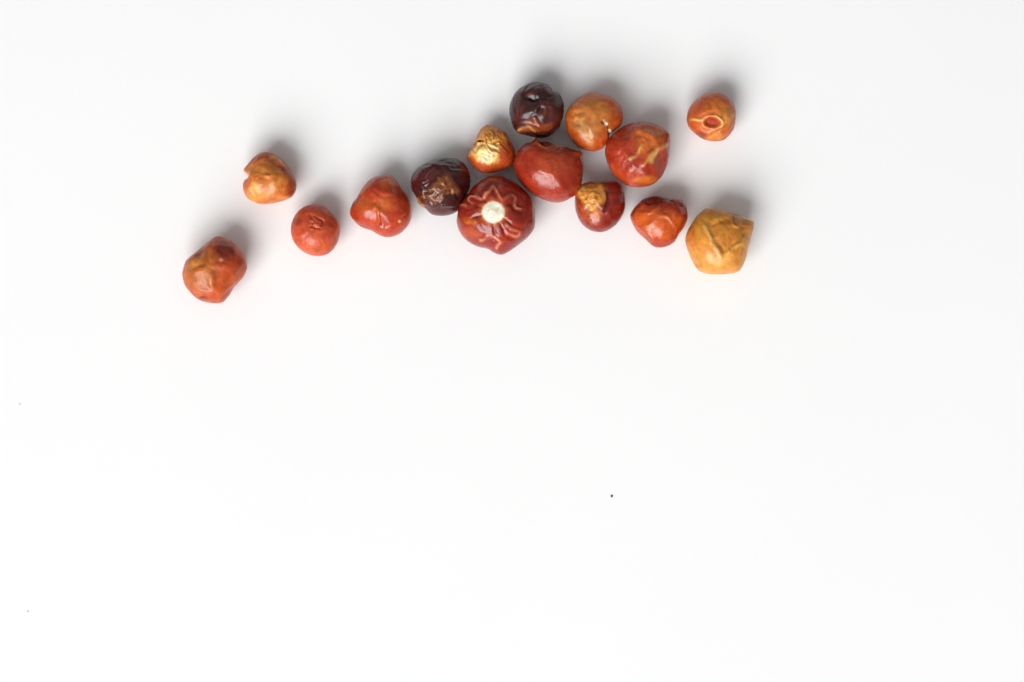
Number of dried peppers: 15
